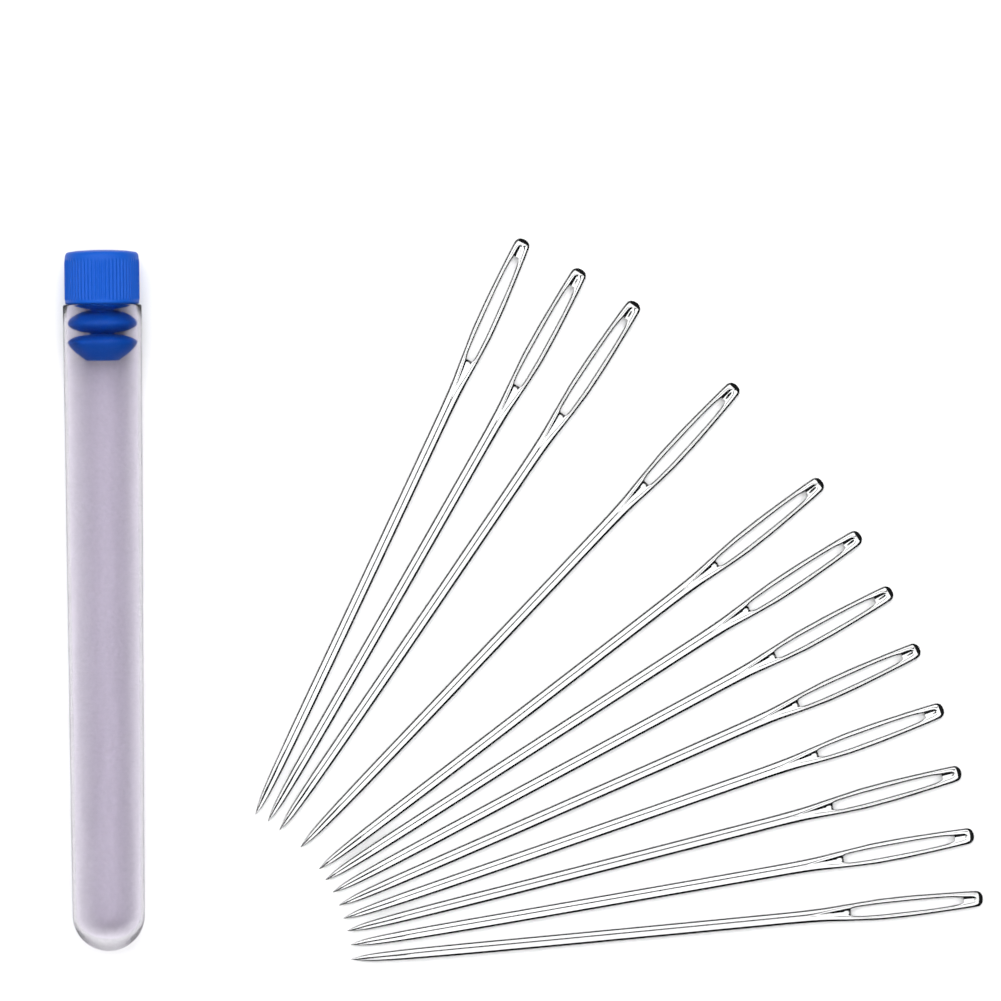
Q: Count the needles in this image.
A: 12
